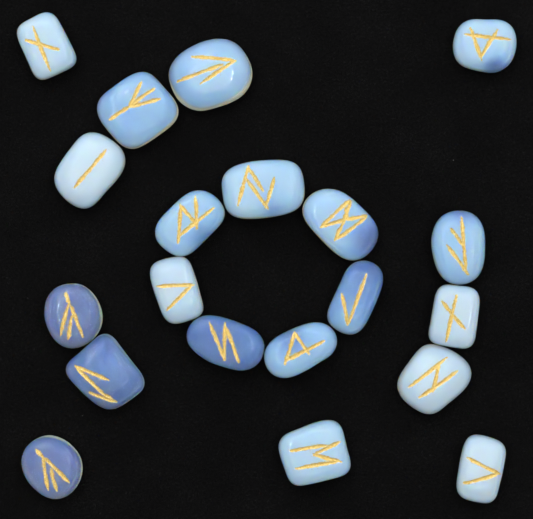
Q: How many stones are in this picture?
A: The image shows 20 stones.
